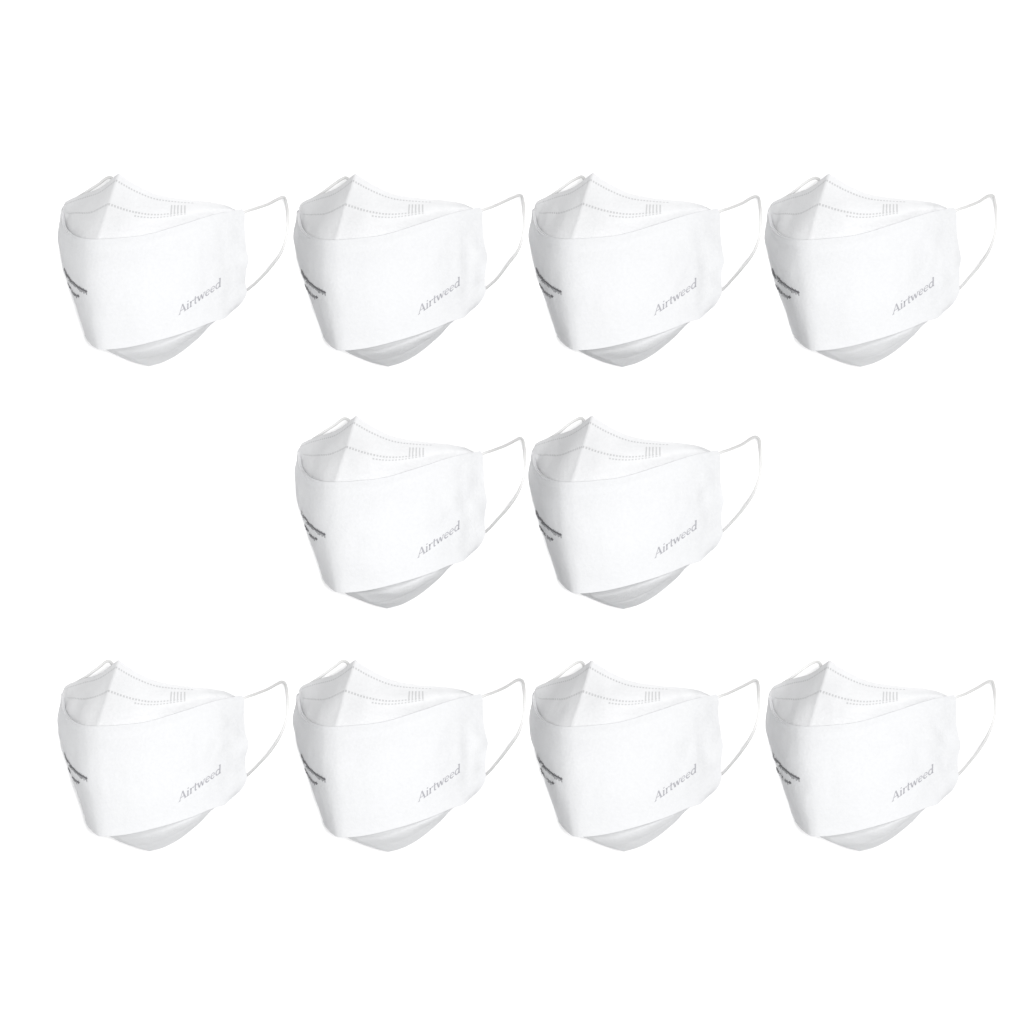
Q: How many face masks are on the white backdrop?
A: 10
